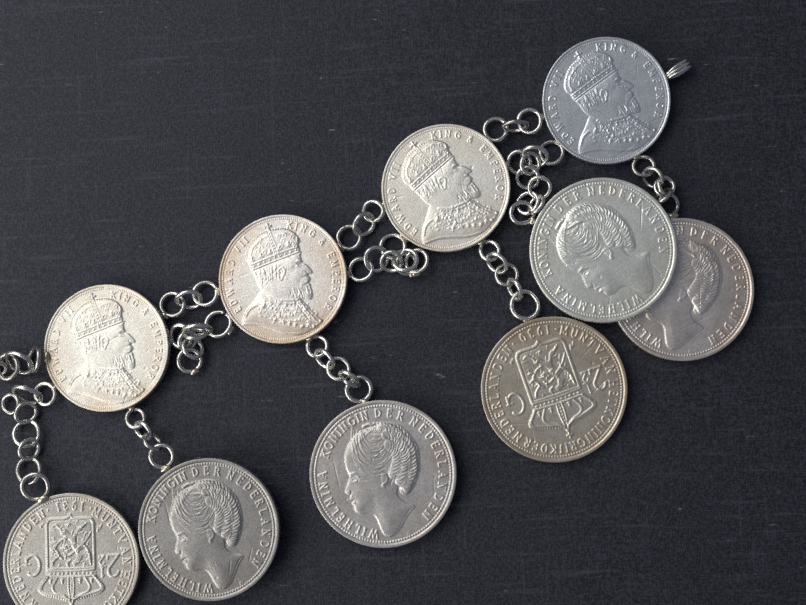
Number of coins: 10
